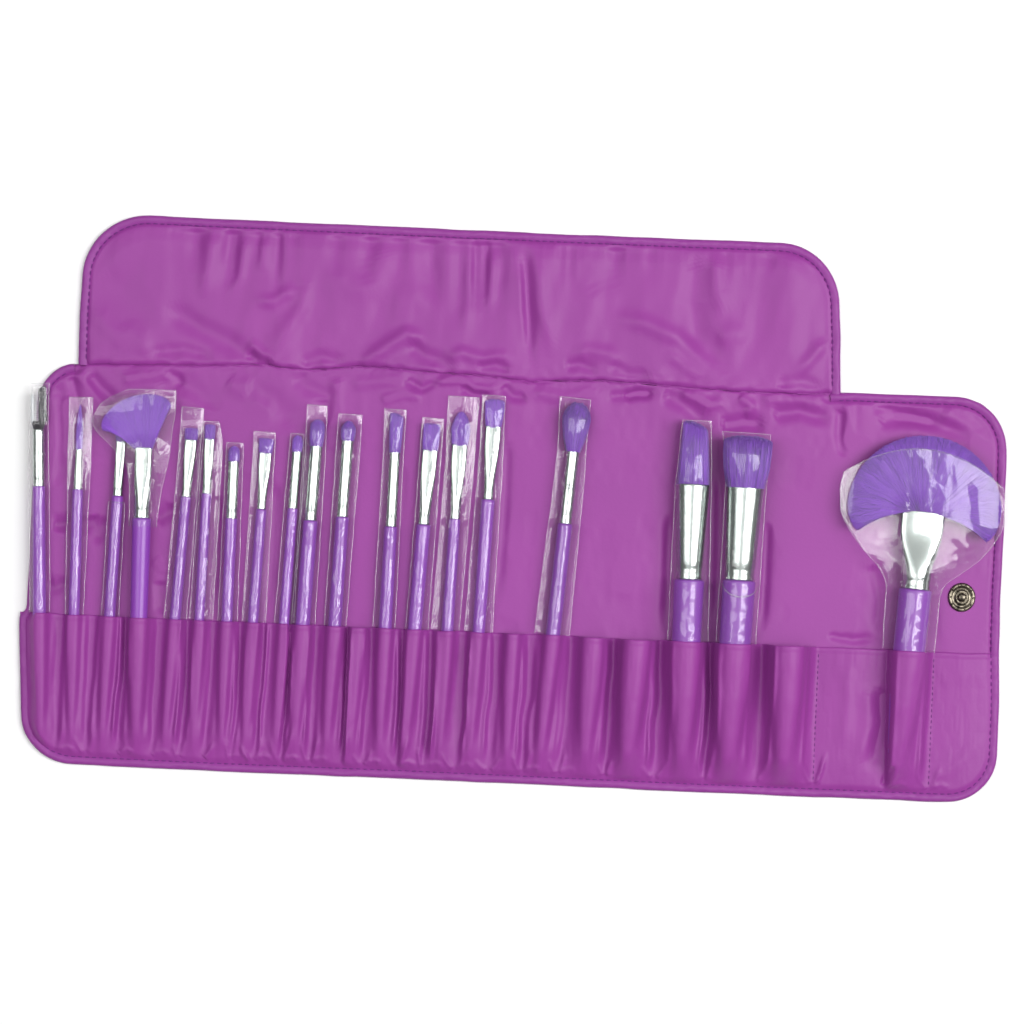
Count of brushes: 19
